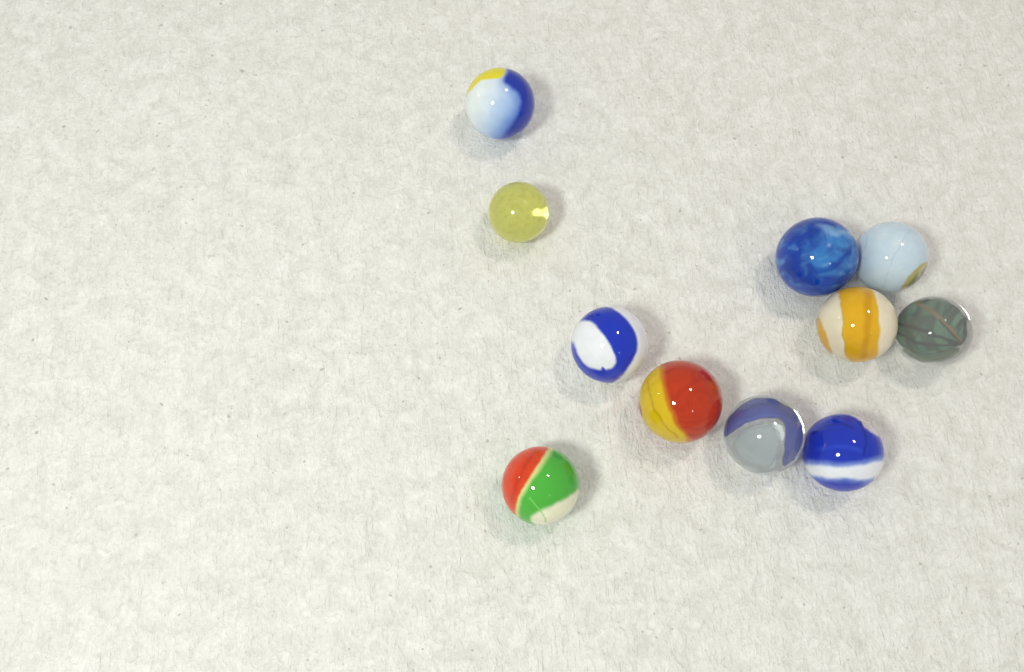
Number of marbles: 11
